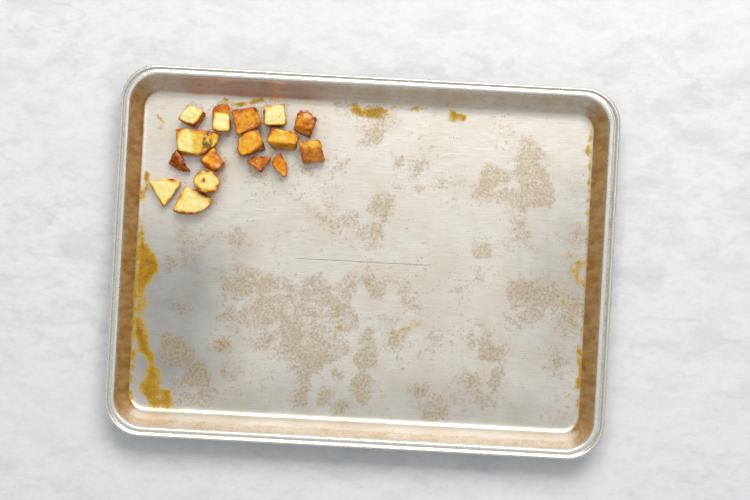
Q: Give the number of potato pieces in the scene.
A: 16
